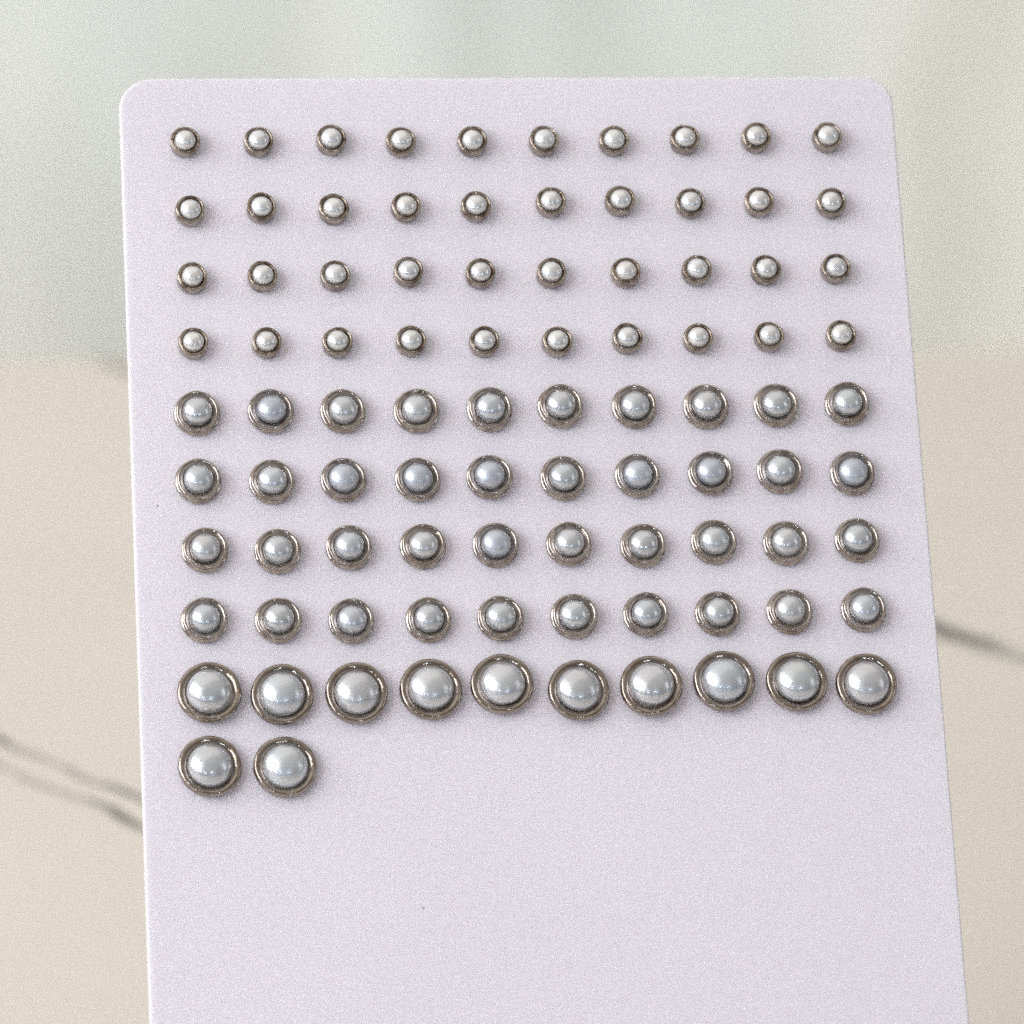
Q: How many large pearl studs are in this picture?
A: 12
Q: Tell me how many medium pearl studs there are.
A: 40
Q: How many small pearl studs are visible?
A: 40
